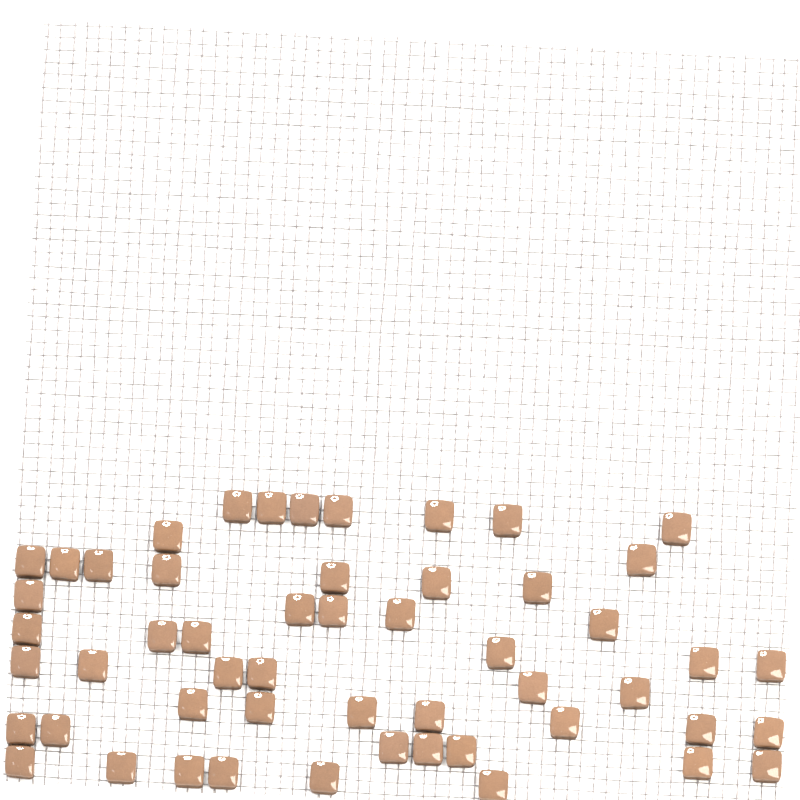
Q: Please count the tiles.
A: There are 53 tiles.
